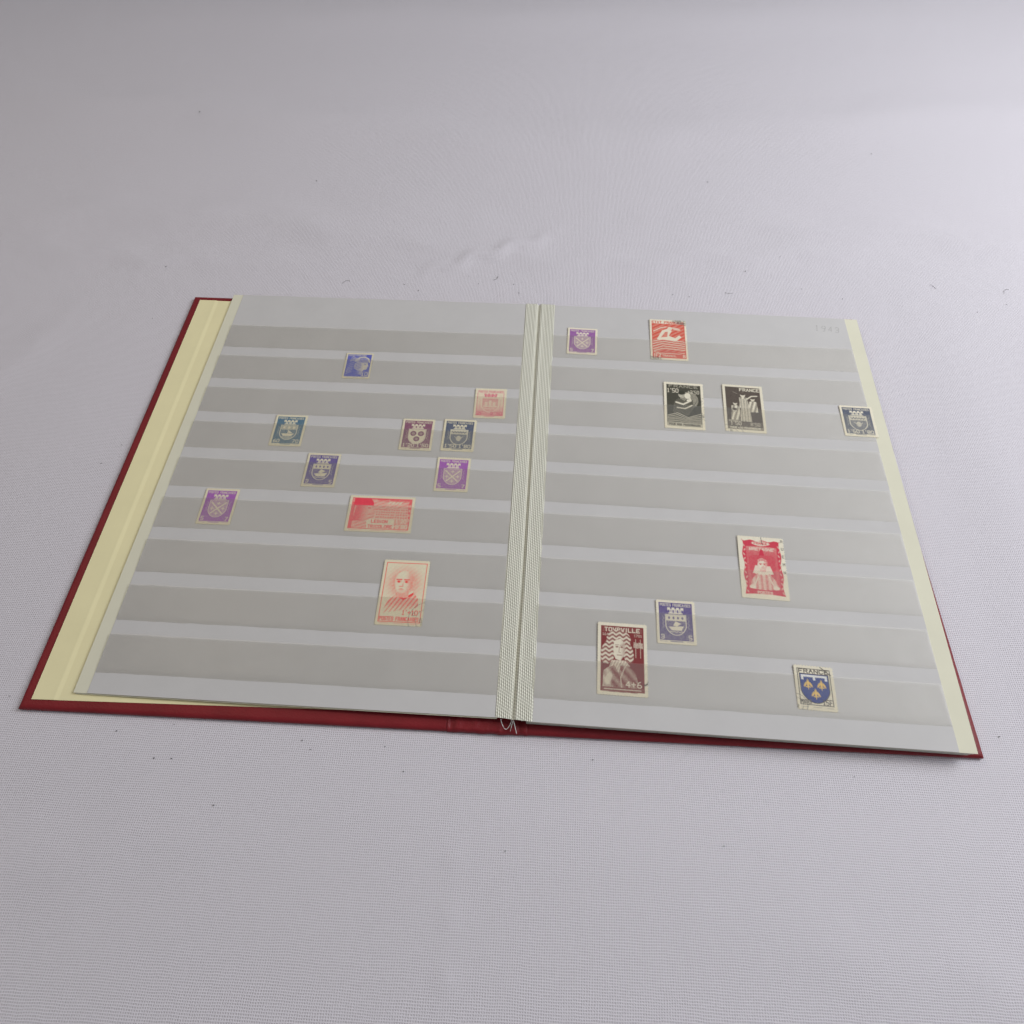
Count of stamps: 19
